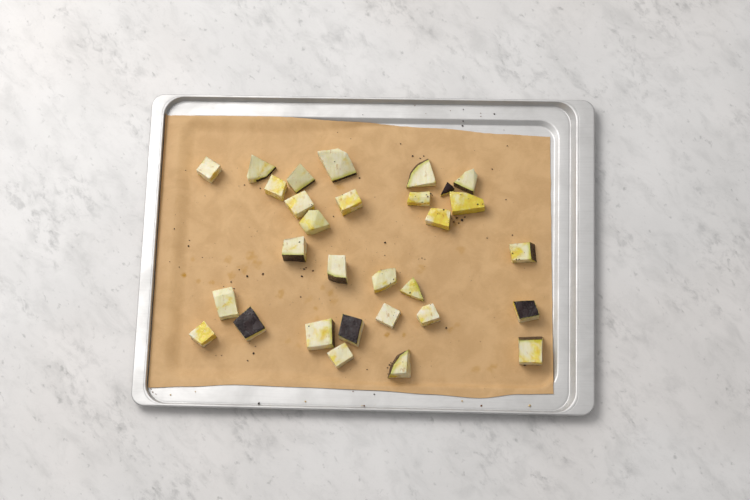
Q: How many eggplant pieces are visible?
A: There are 30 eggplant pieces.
